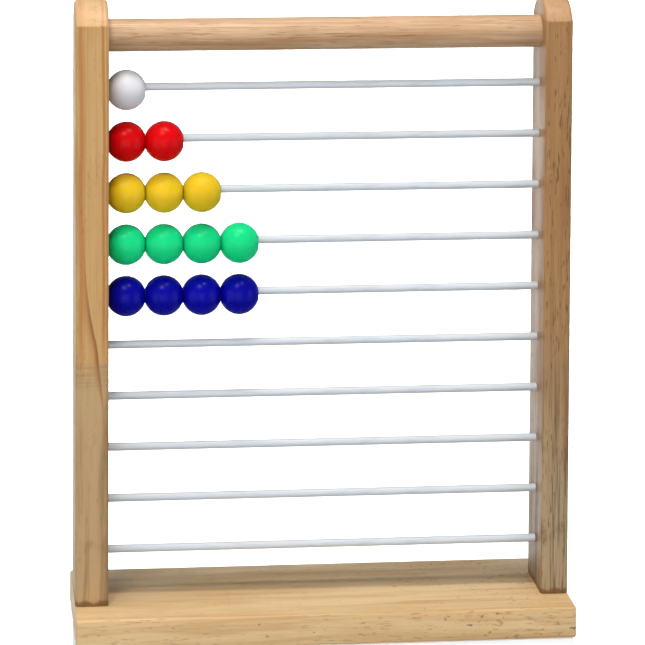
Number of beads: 14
